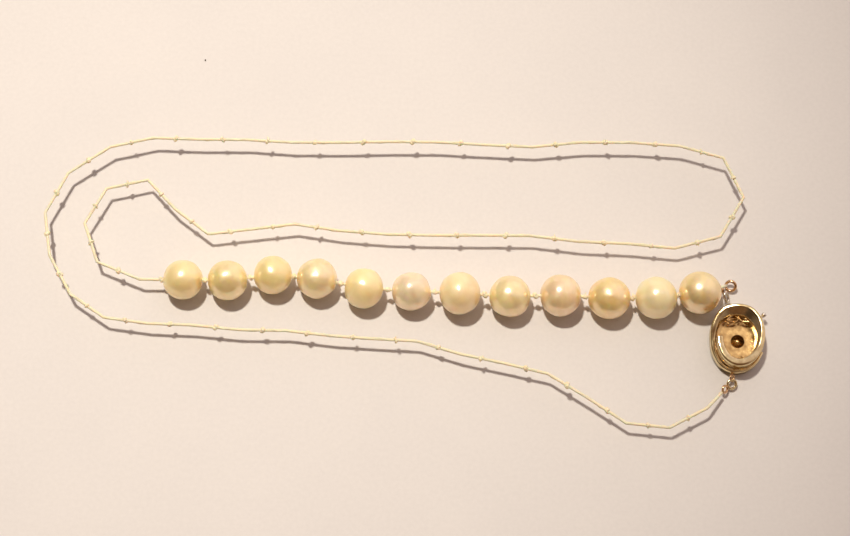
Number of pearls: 12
